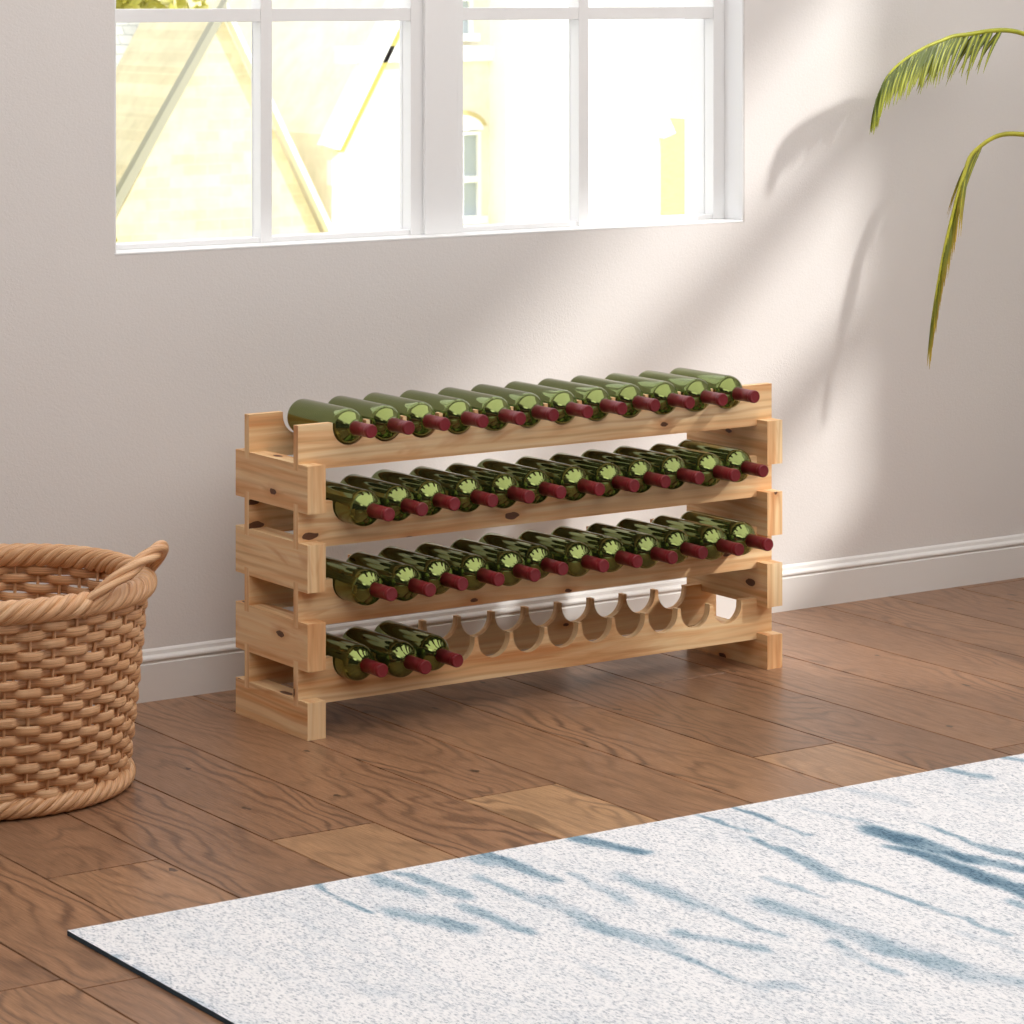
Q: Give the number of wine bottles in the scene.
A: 39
